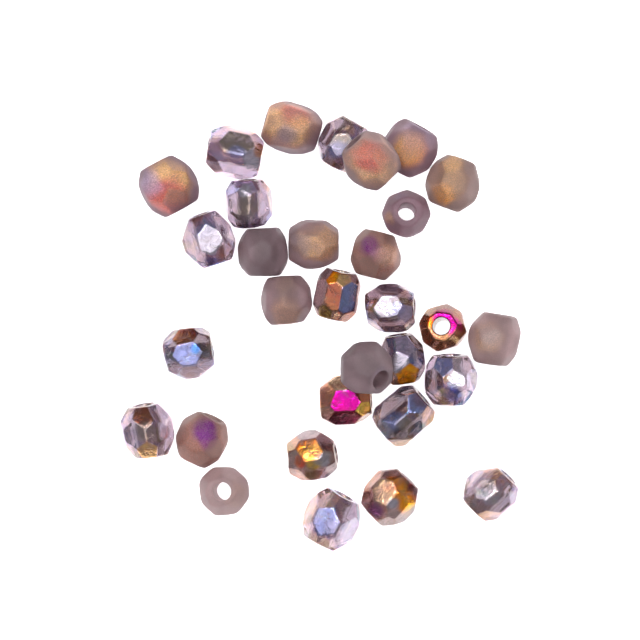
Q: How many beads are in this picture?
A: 31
